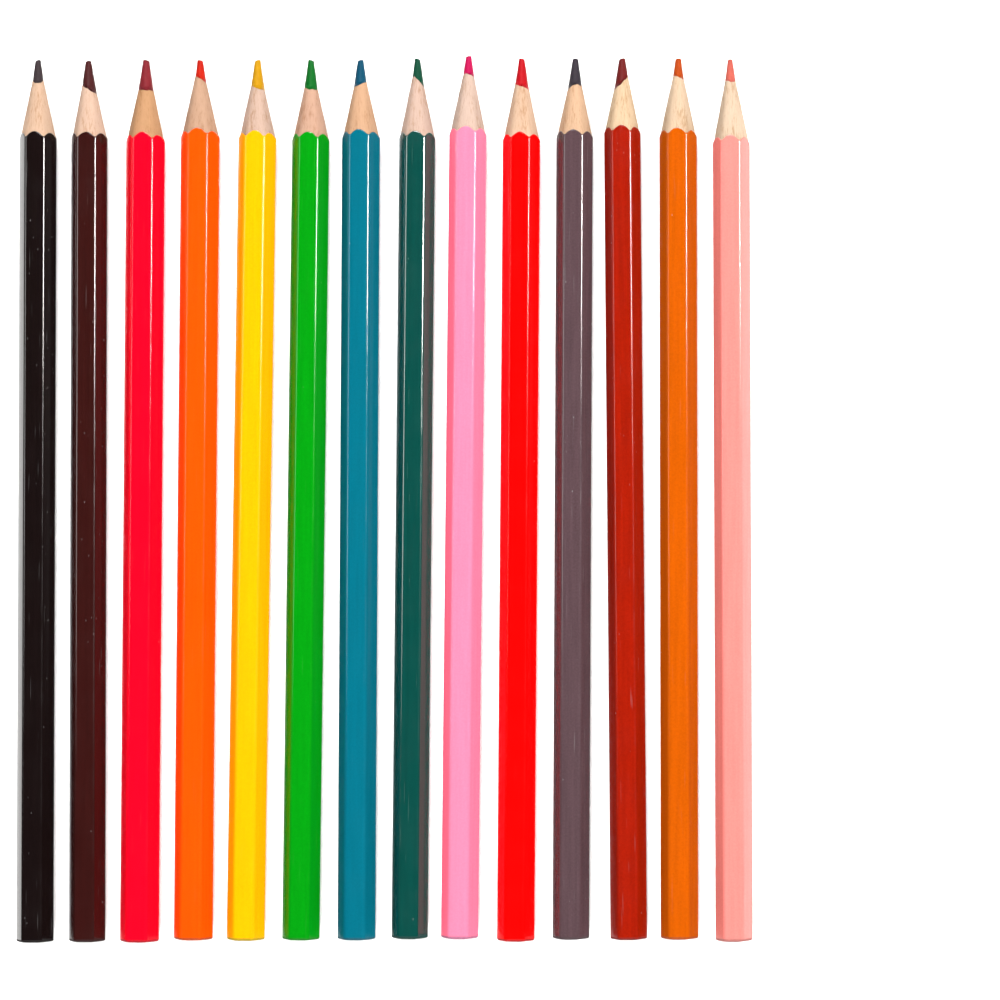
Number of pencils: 14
